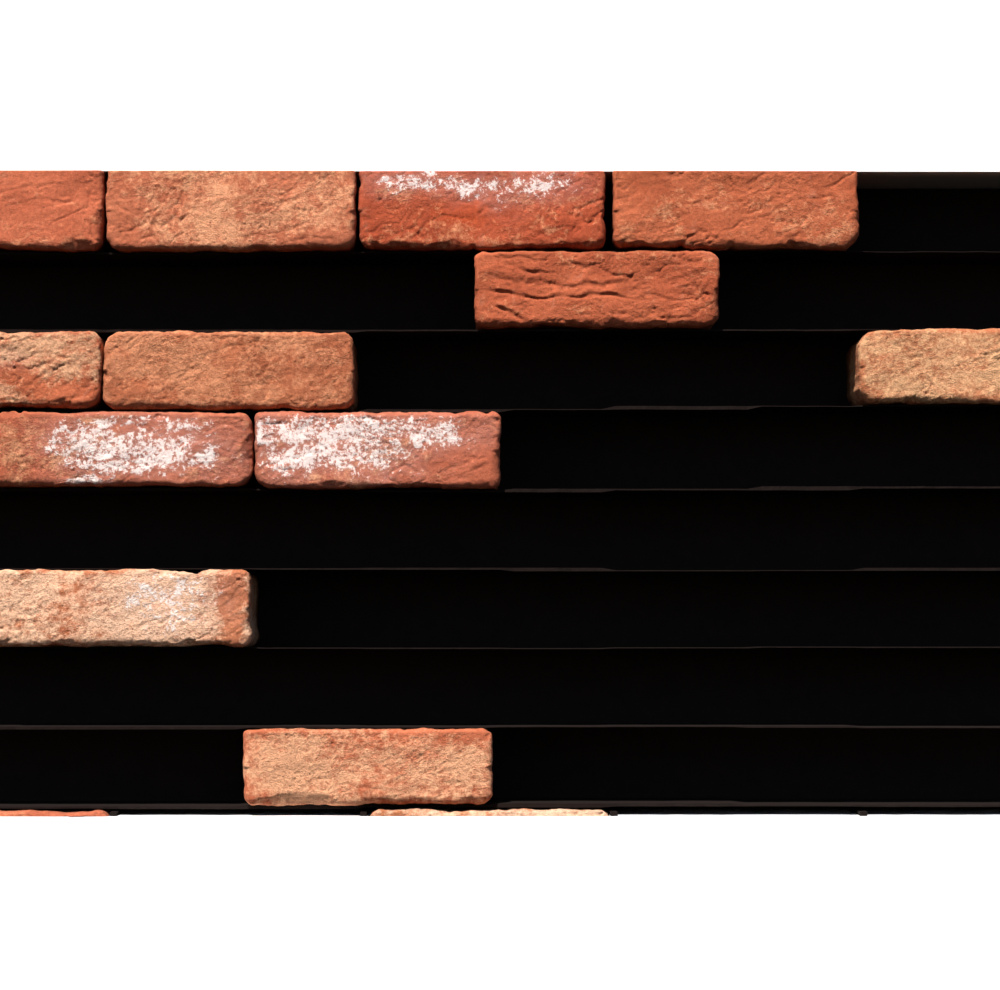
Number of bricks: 14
